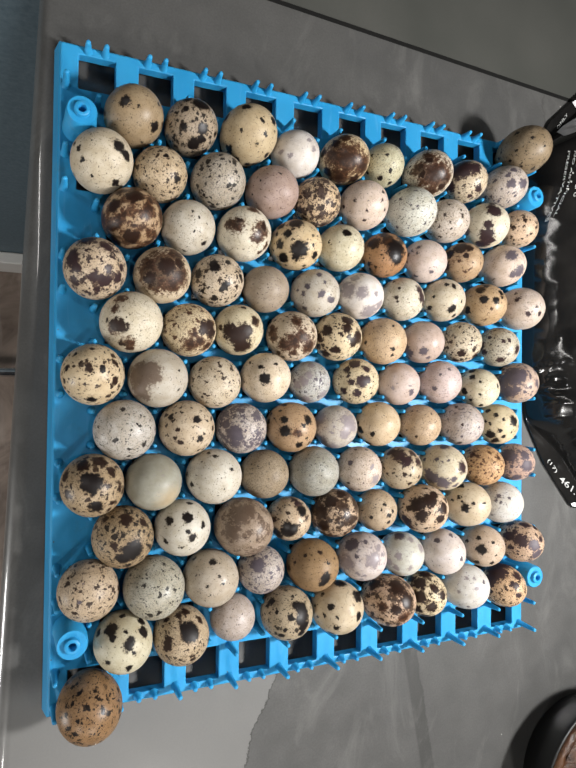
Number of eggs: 106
